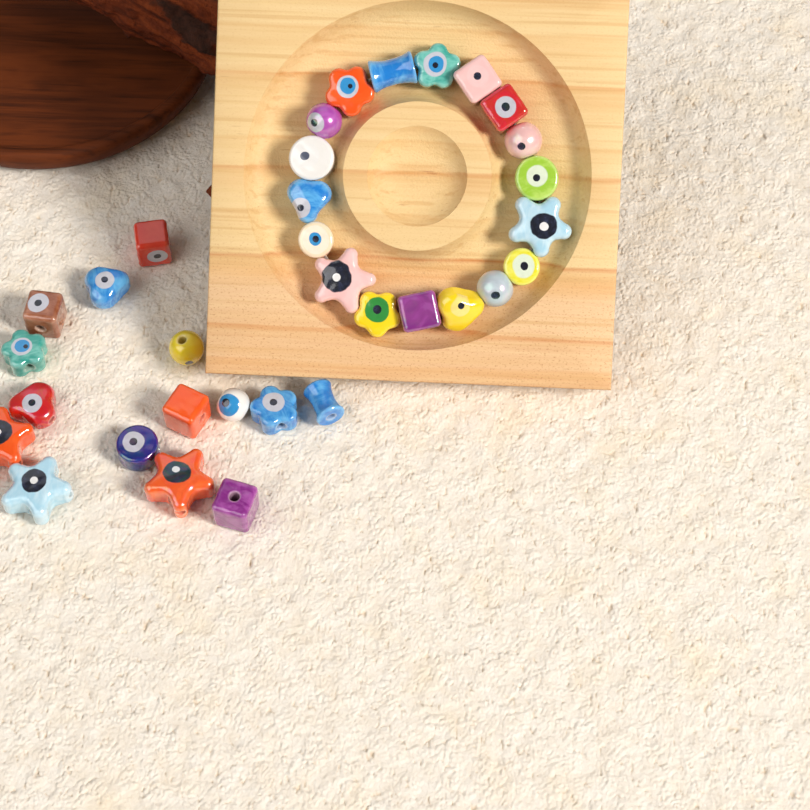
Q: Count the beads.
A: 33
